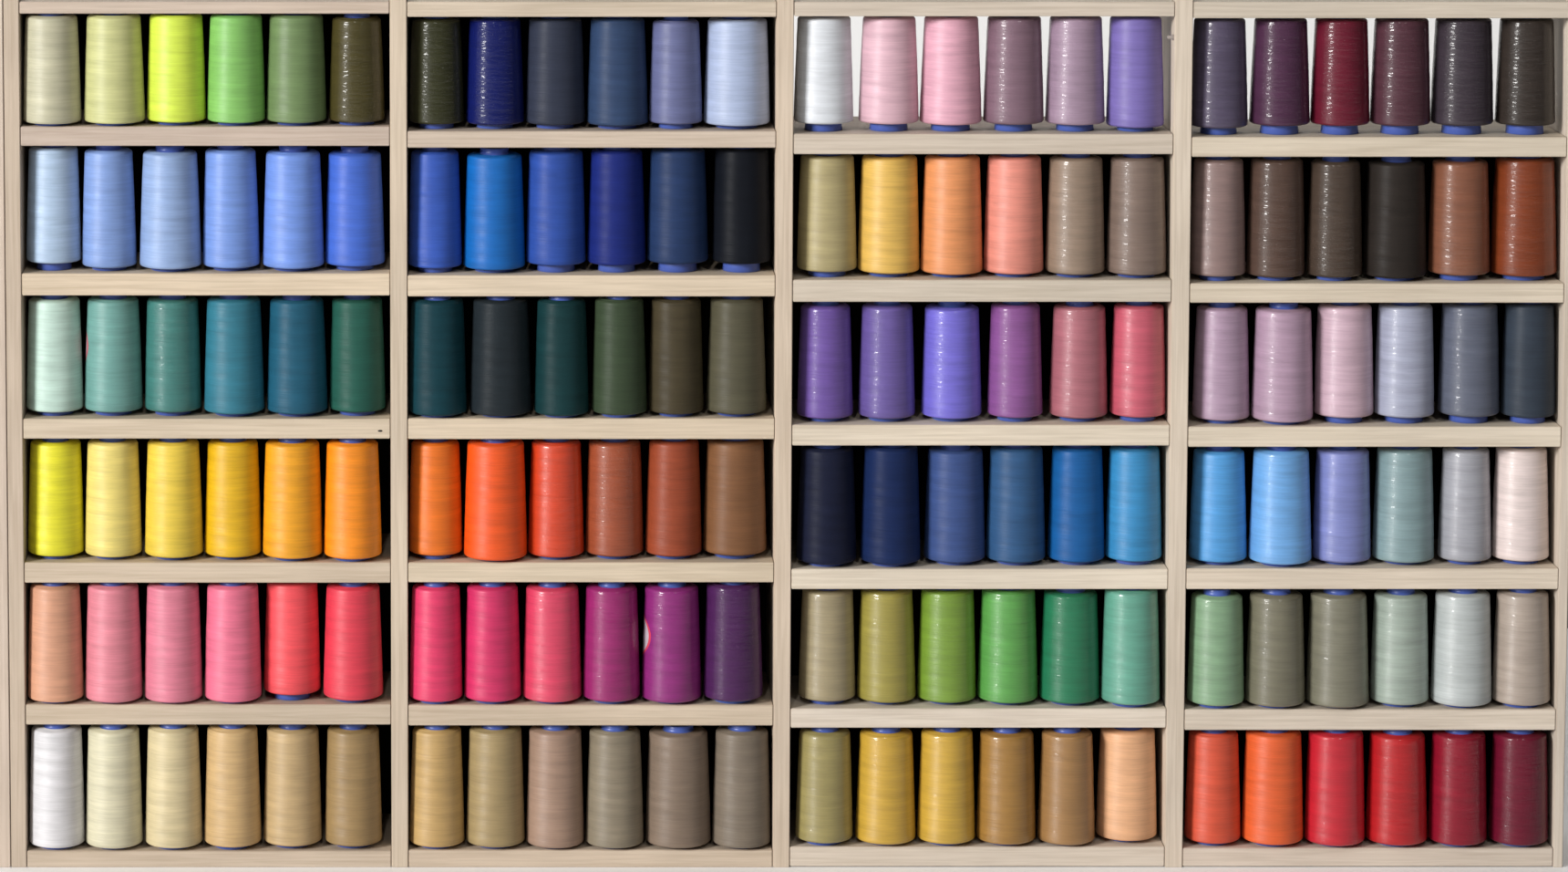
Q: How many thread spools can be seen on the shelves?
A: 144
